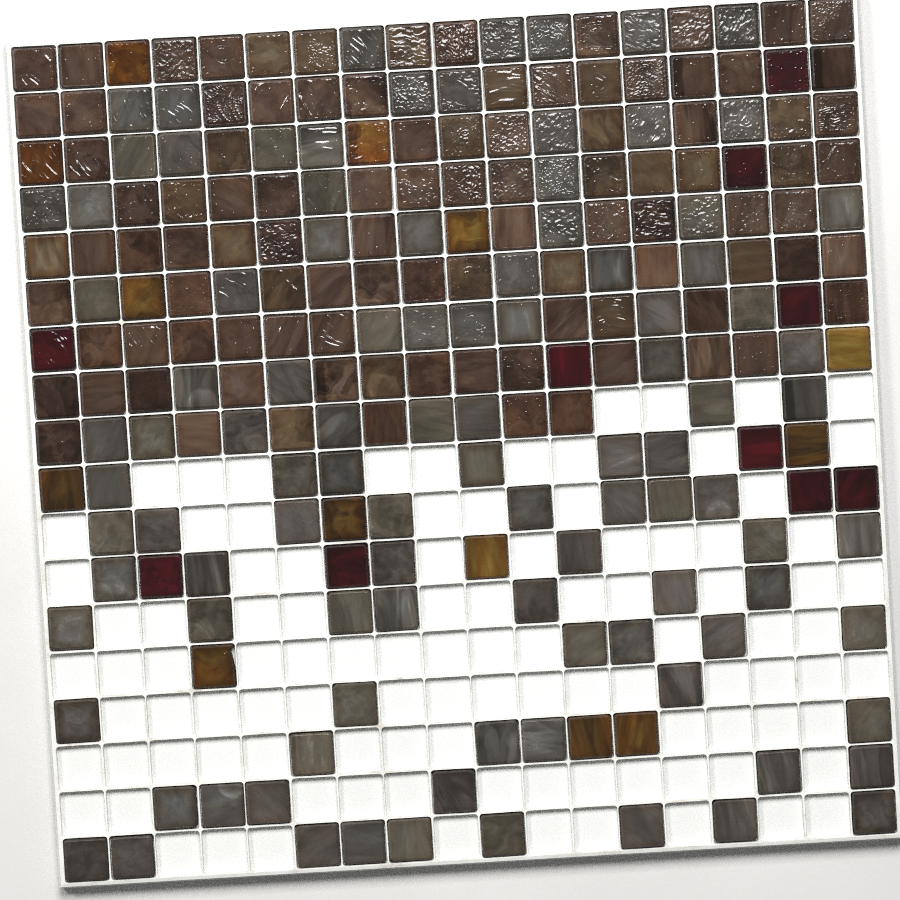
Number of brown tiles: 99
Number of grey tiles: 101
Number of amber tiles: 13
